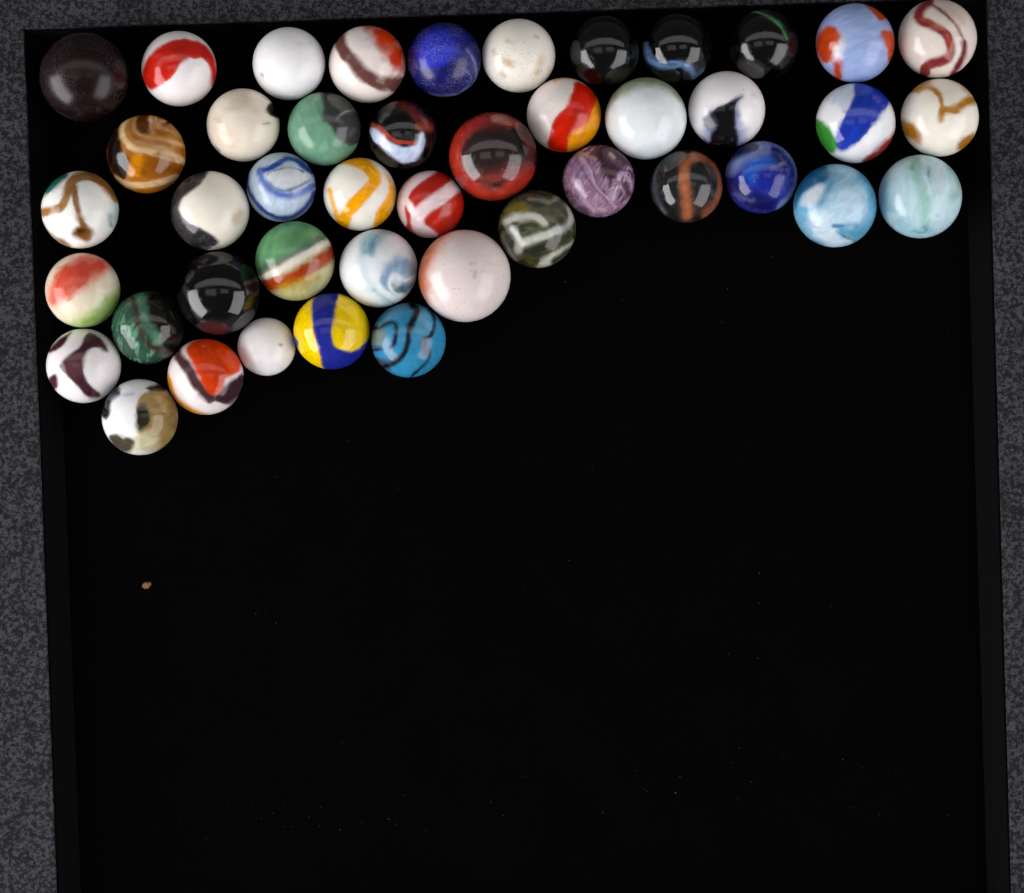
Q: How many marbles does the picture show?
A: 44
